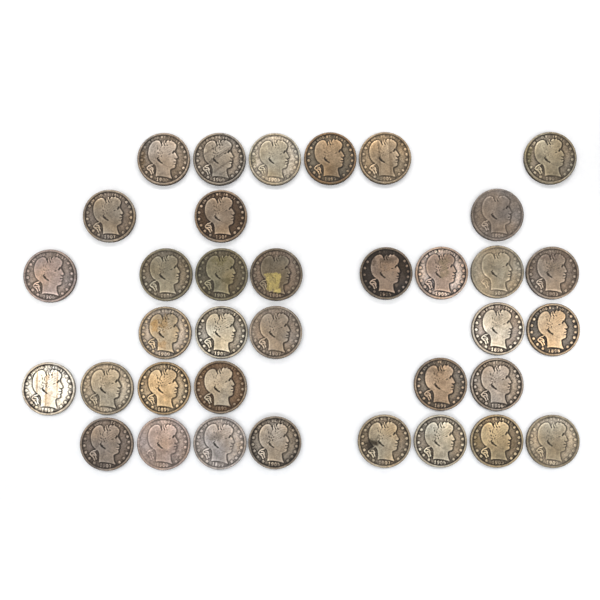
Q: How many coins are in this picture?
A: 36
